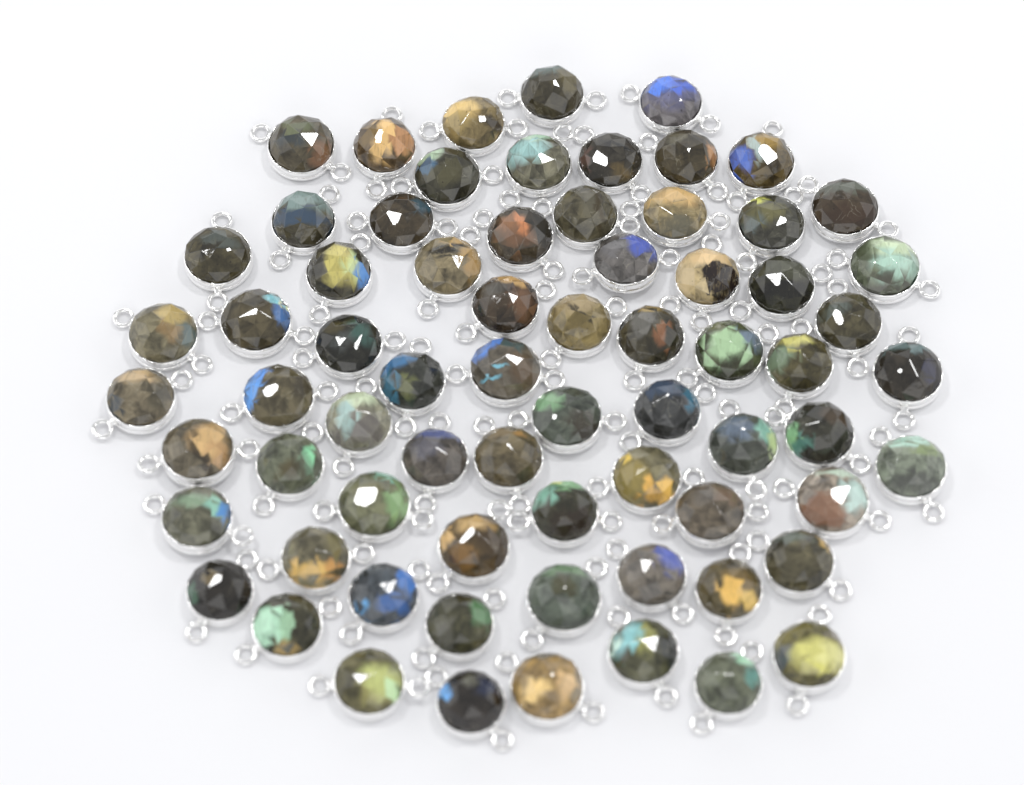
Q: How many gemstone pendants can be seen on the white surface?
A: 70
